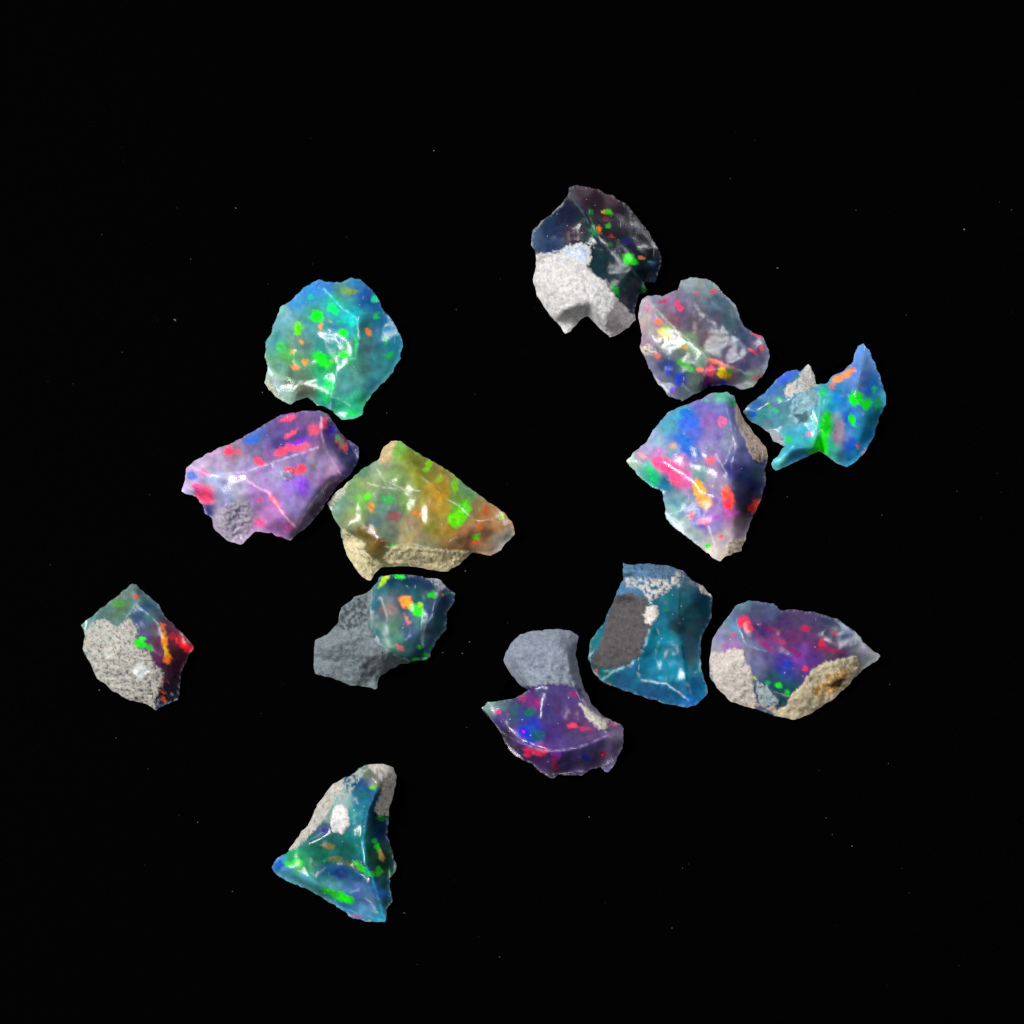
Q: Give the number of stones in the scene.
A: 13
